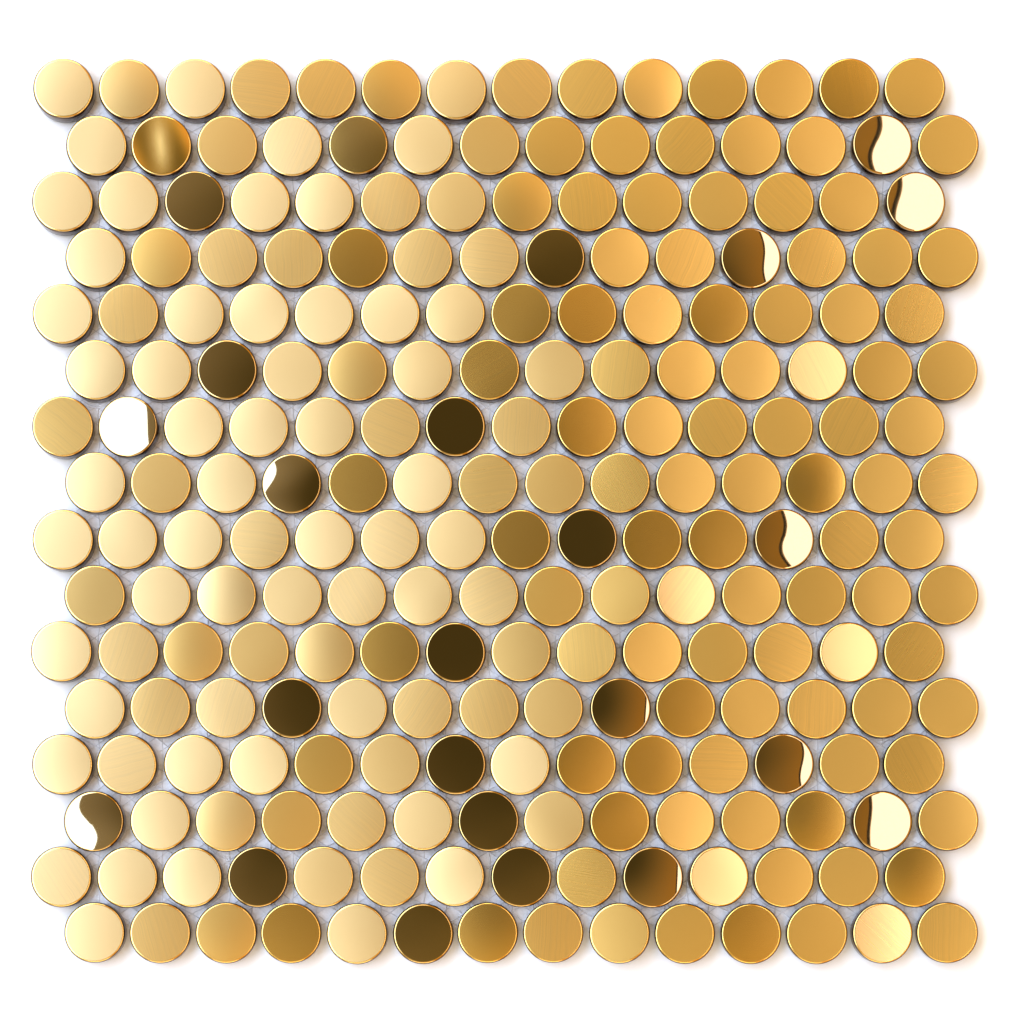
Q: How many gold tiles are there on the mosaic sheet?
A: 200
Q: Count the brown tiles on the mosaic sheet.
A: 24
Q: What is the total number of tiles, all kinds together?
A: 224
